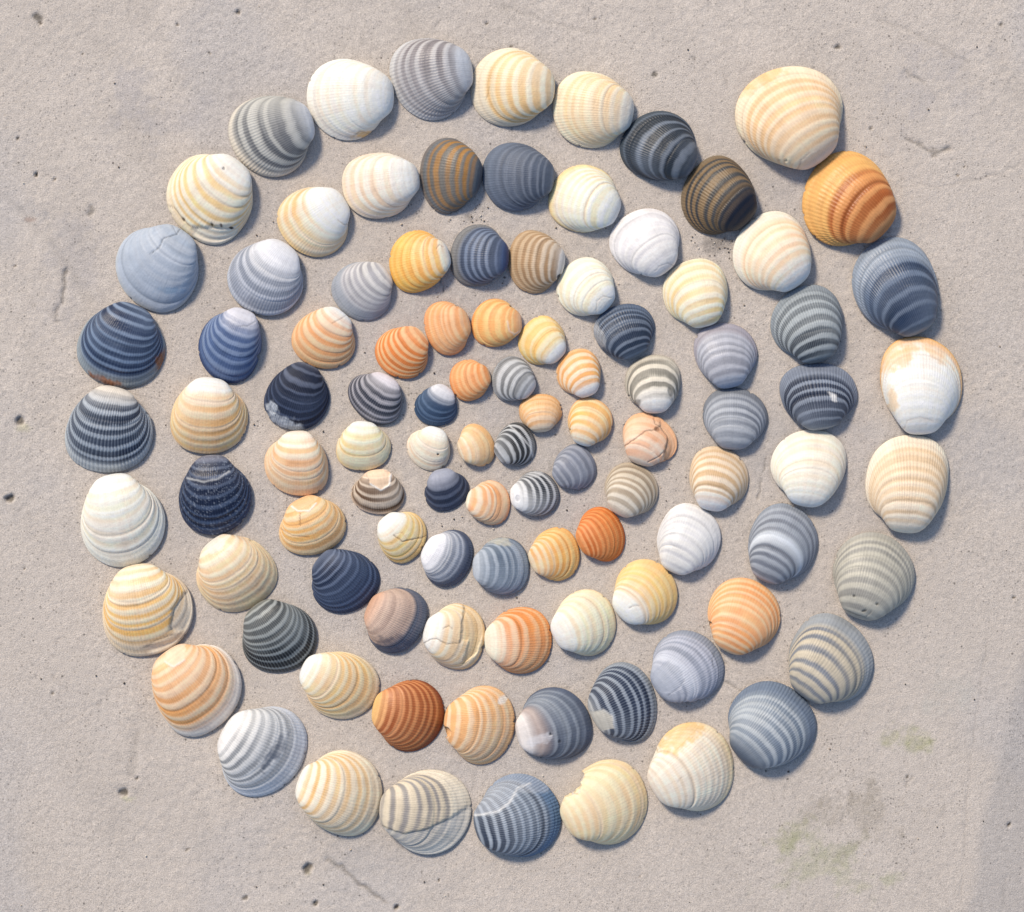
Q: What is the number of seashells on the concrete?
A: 101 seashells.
